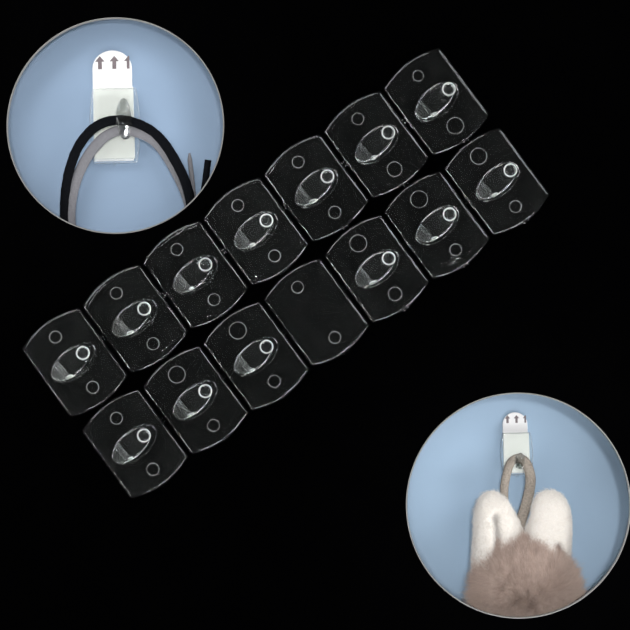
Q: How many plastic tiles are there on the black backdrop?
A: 14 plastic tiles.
